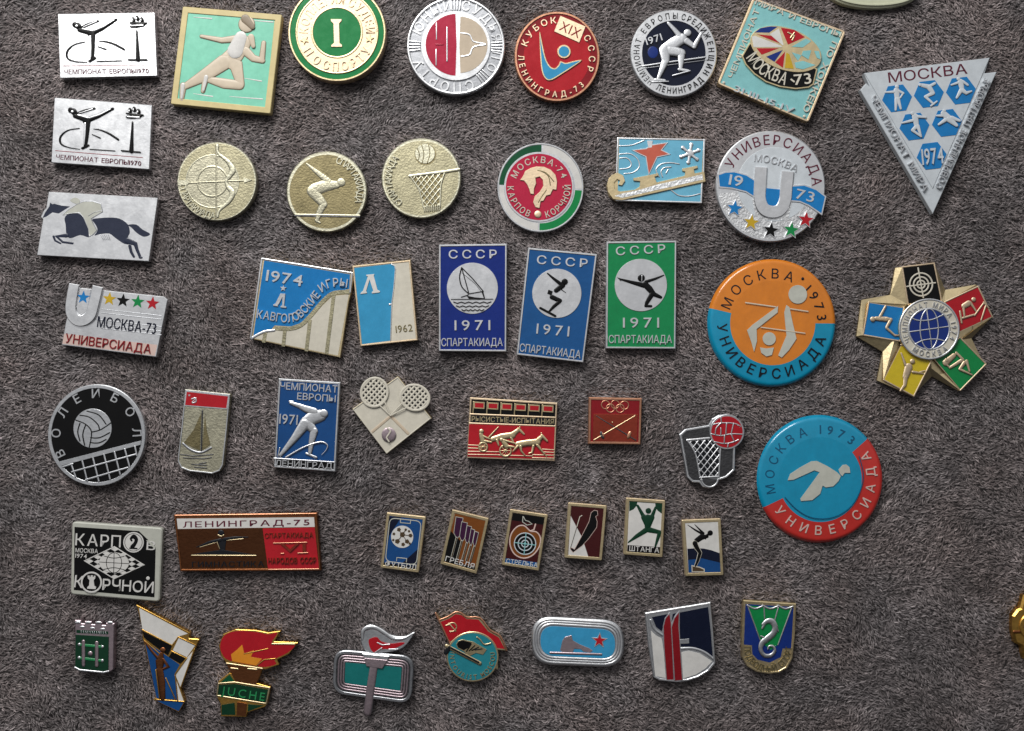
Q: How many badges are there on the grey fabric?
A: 50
